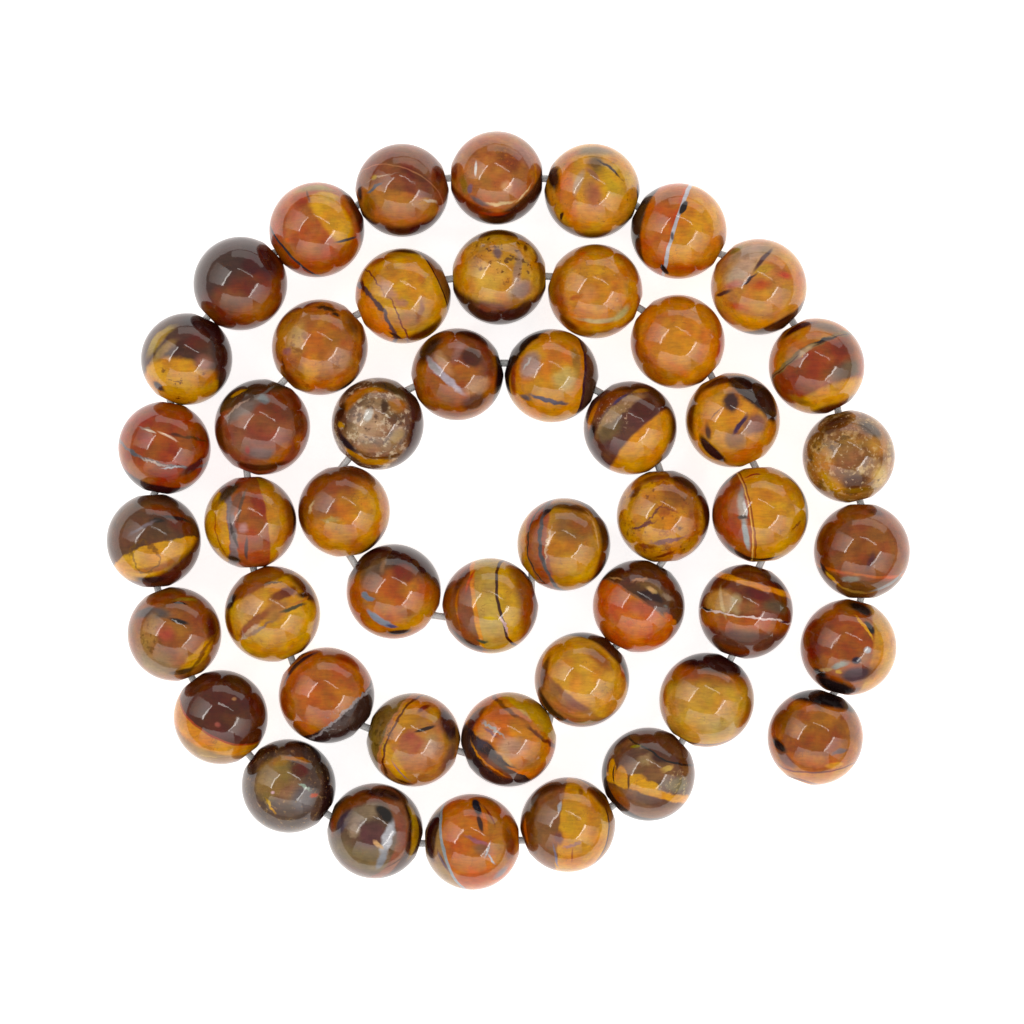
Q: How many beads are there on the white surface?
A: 48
